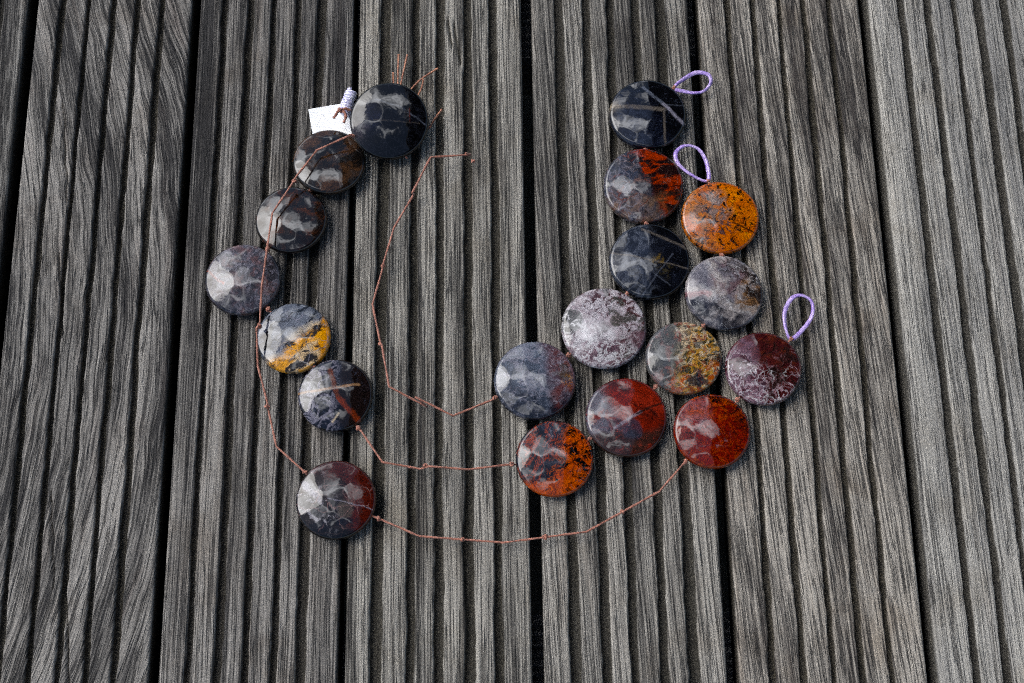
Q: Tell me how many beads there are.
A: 19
